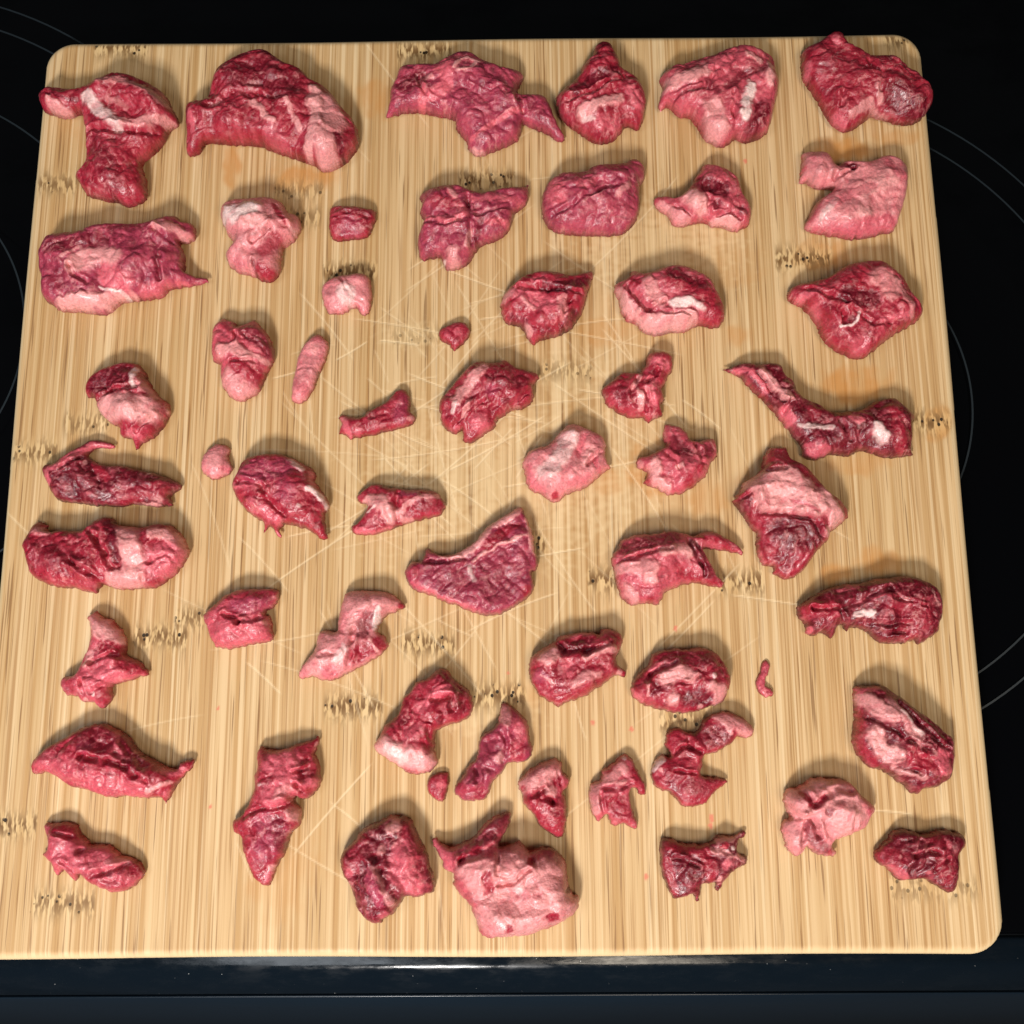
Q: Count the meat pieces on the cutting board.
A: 57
